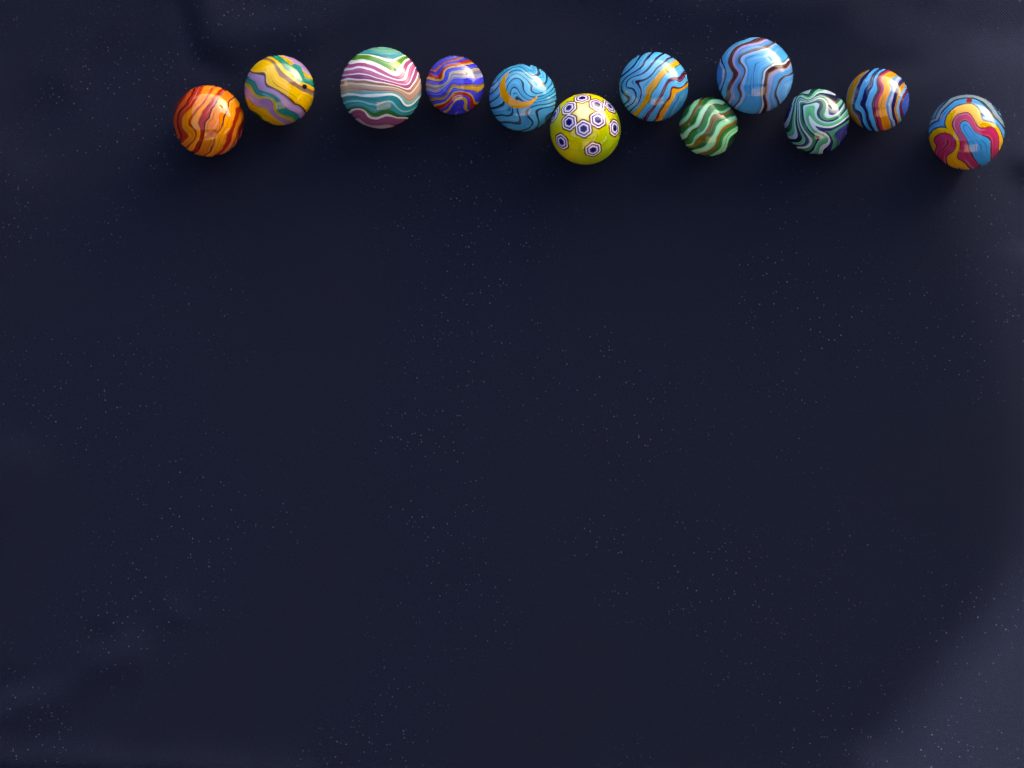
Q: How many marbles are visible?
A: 12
